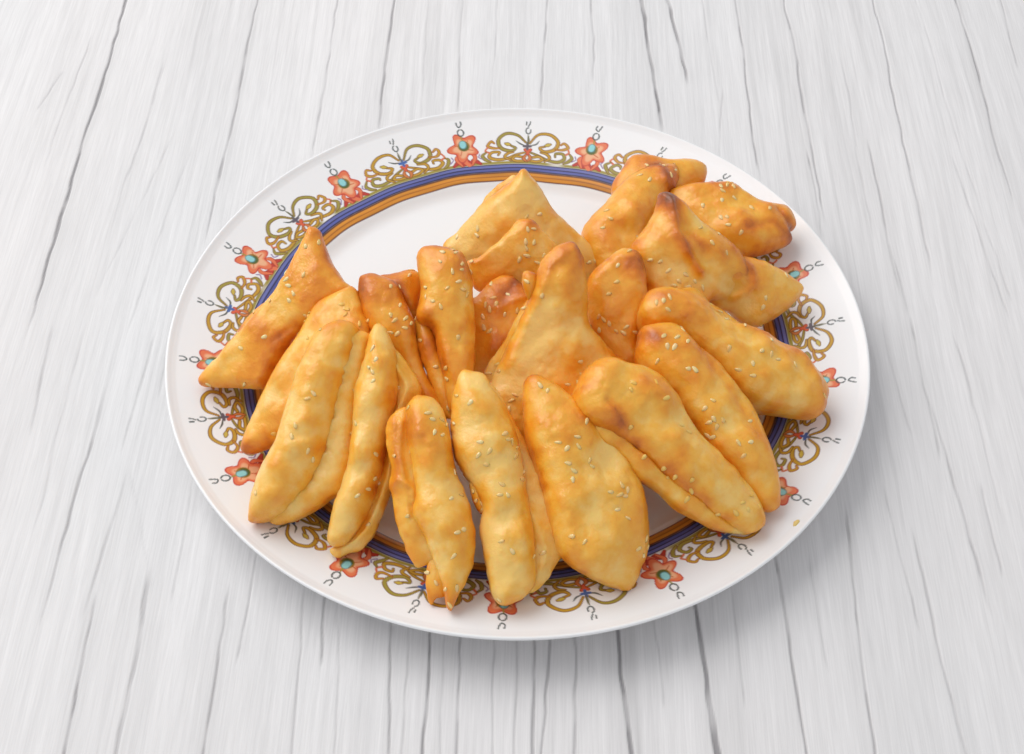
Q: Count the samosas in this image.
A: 20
